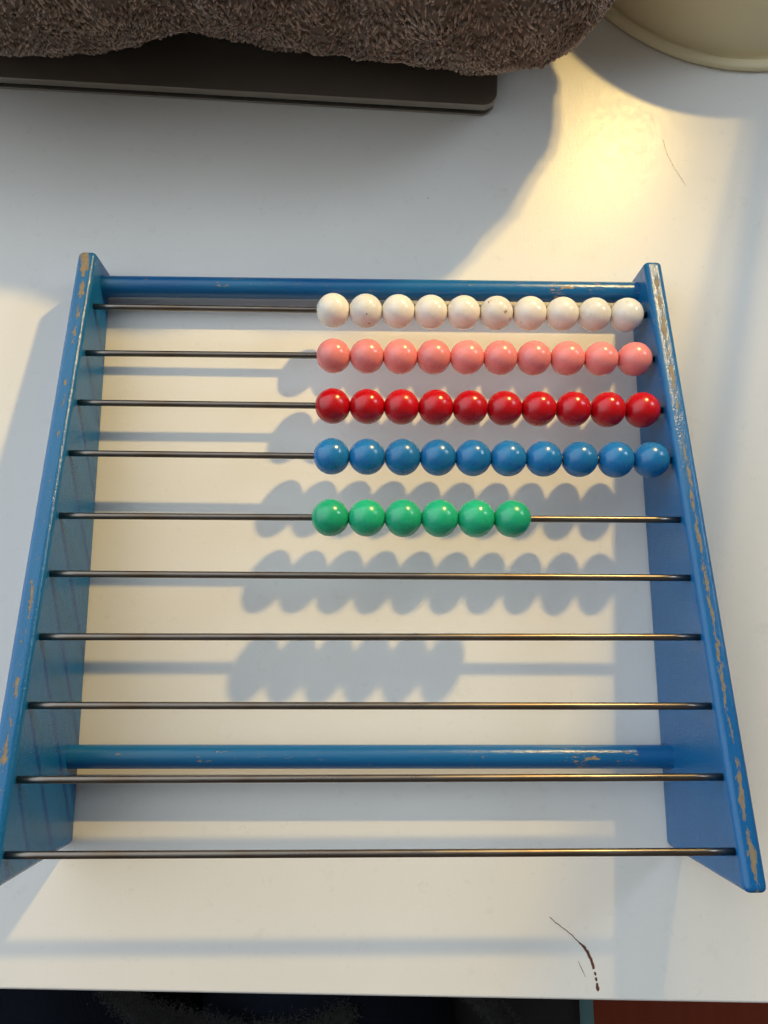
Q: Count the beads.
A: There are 46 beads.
